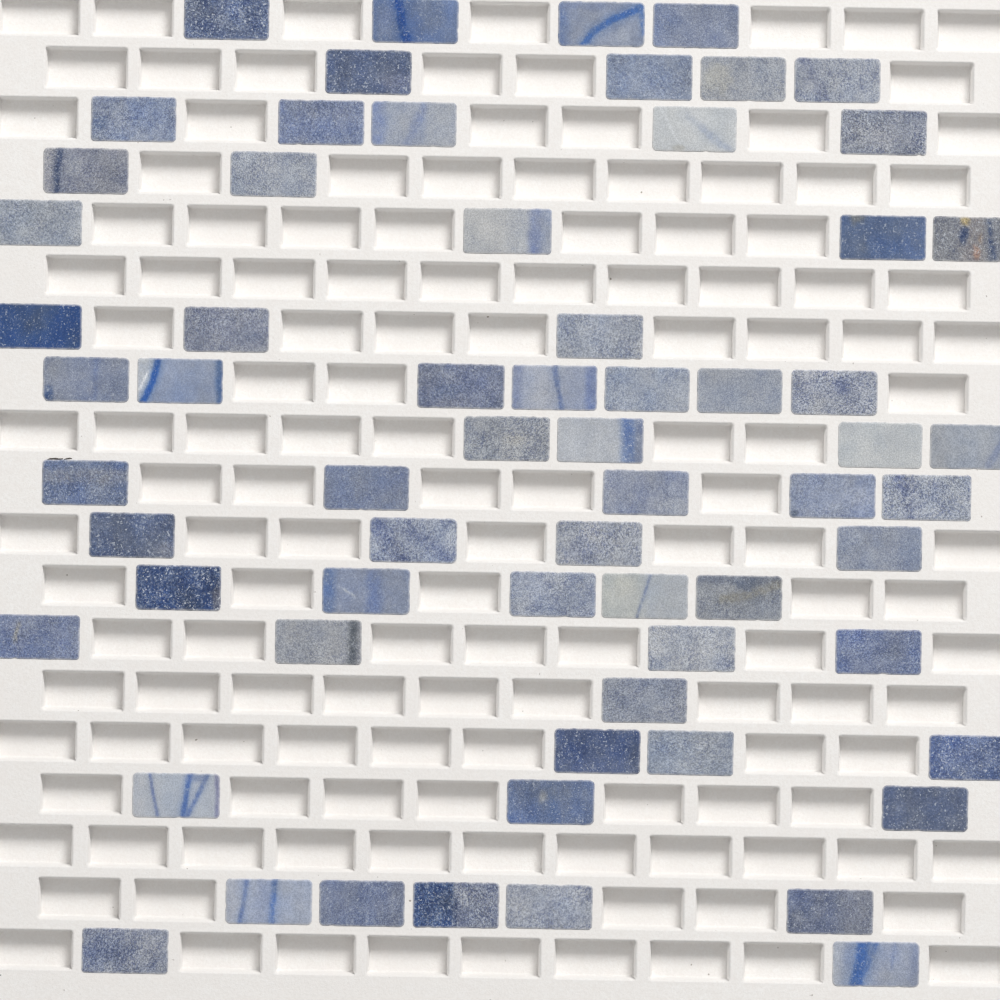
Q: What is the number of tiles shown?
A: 65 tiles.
